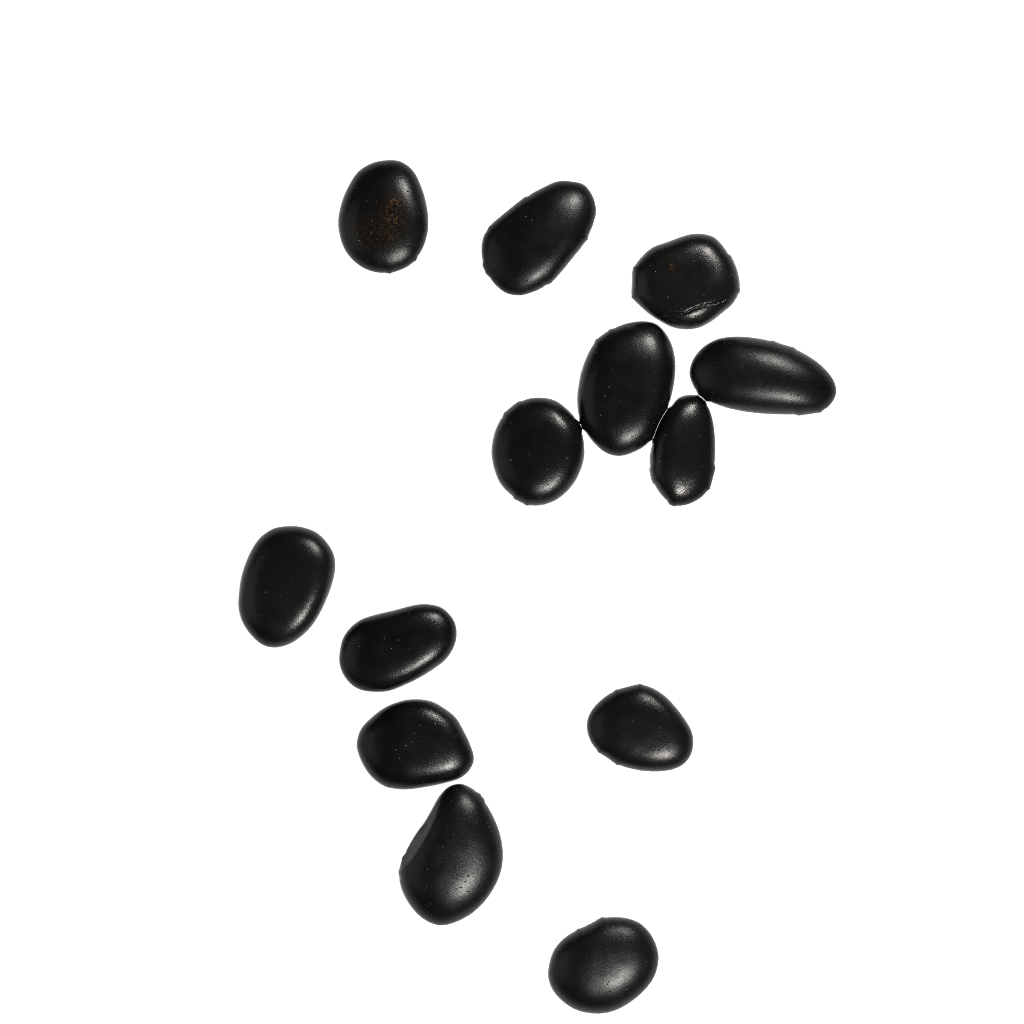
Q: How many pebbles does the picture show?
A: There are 13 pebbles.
